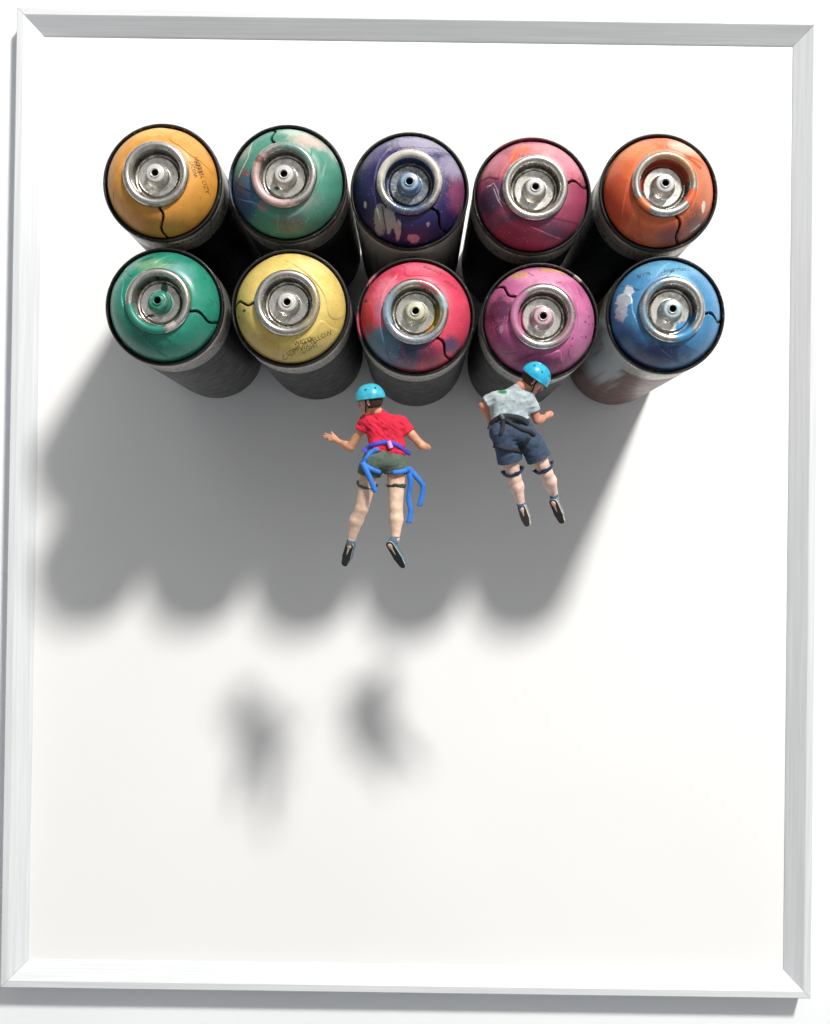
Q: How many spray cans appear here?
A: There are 10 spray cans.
